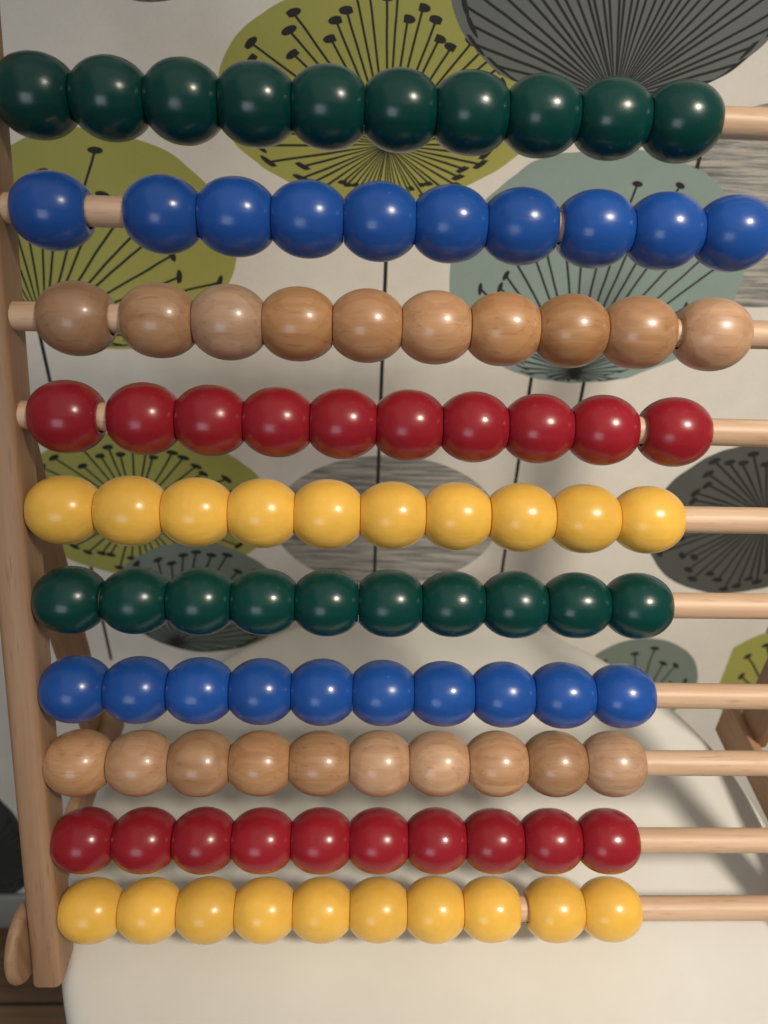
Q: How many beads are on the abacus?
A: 100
